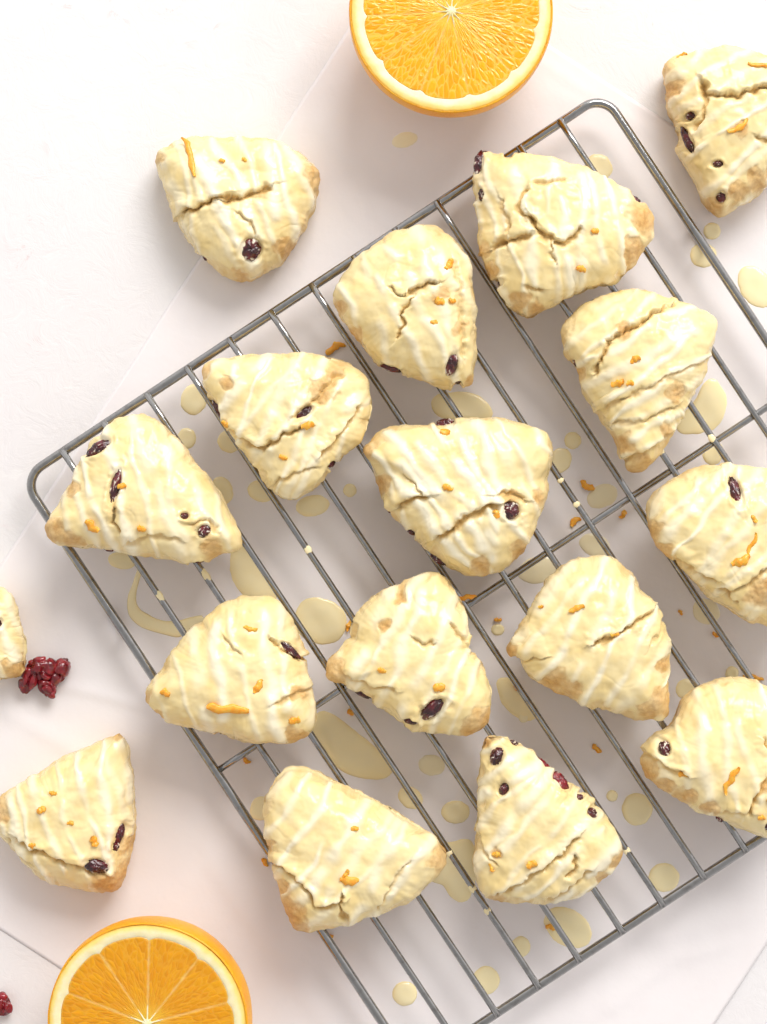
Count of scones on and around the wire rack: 17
